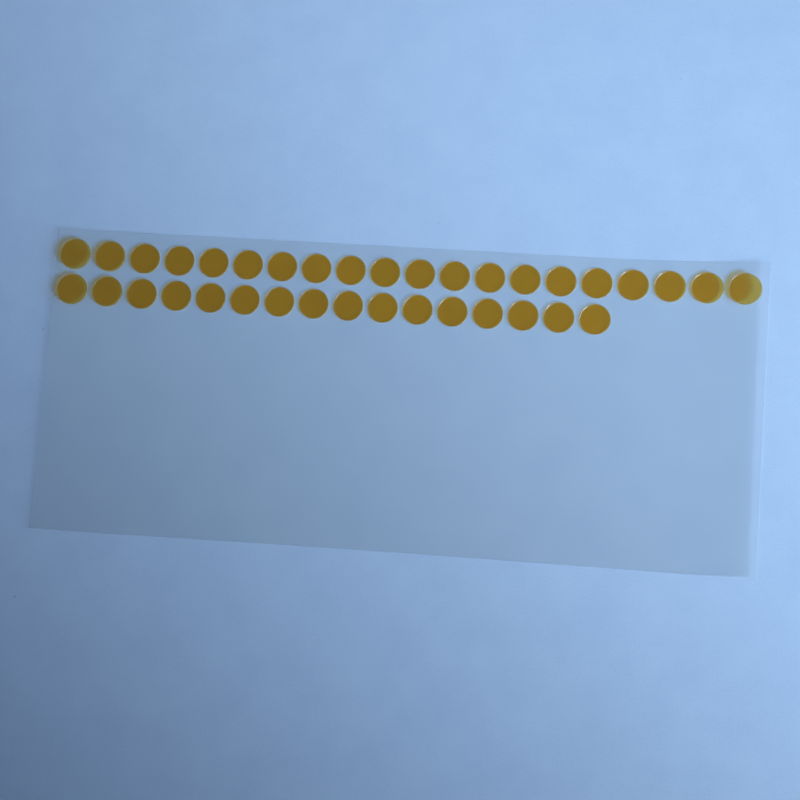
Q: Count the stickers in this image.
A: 36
